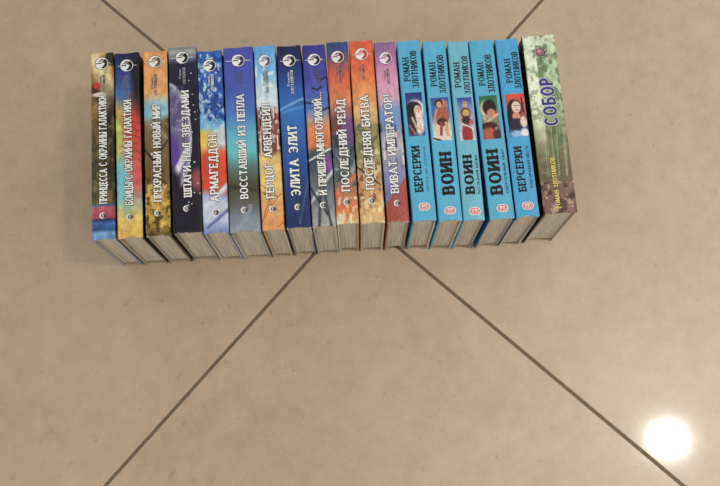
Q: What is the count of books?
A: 18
